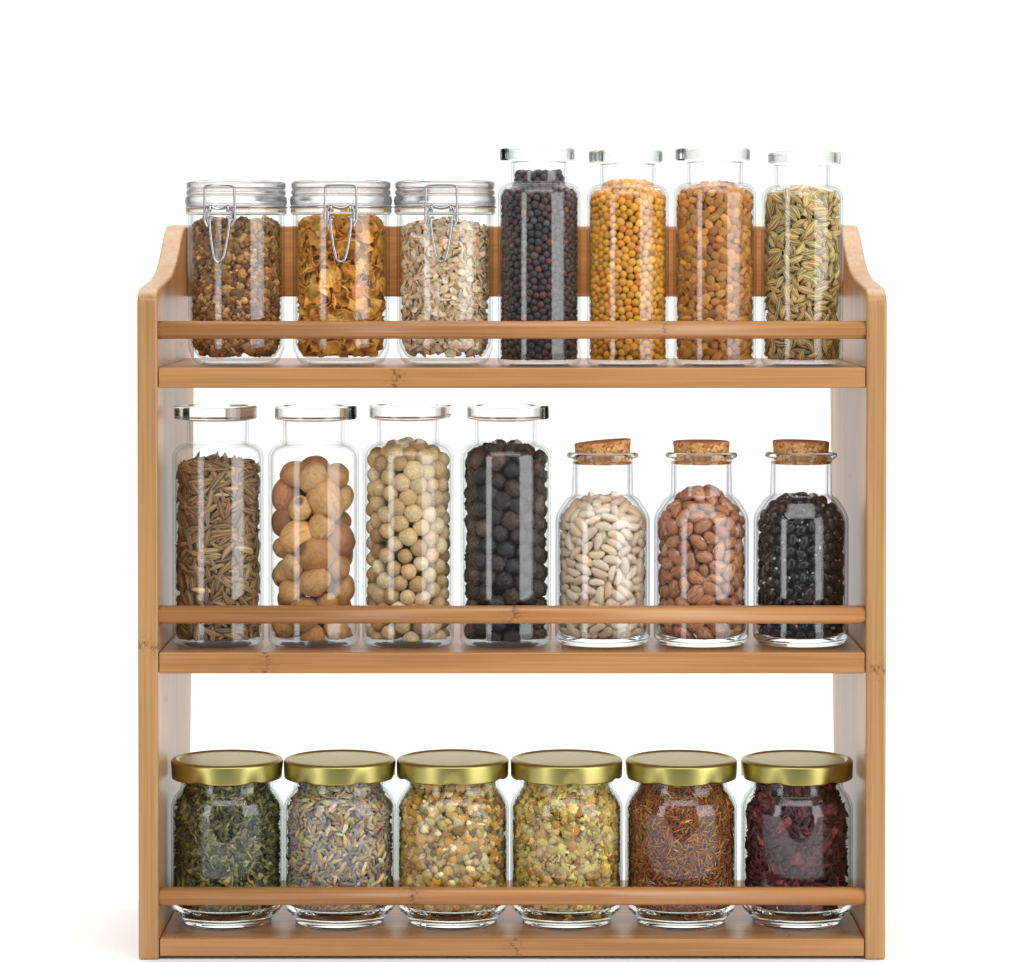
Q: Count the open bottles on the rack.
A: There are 8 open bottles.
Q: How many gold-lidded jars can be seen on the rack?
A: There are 6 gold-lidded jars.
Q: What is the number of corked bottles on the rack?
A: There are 3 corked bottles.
